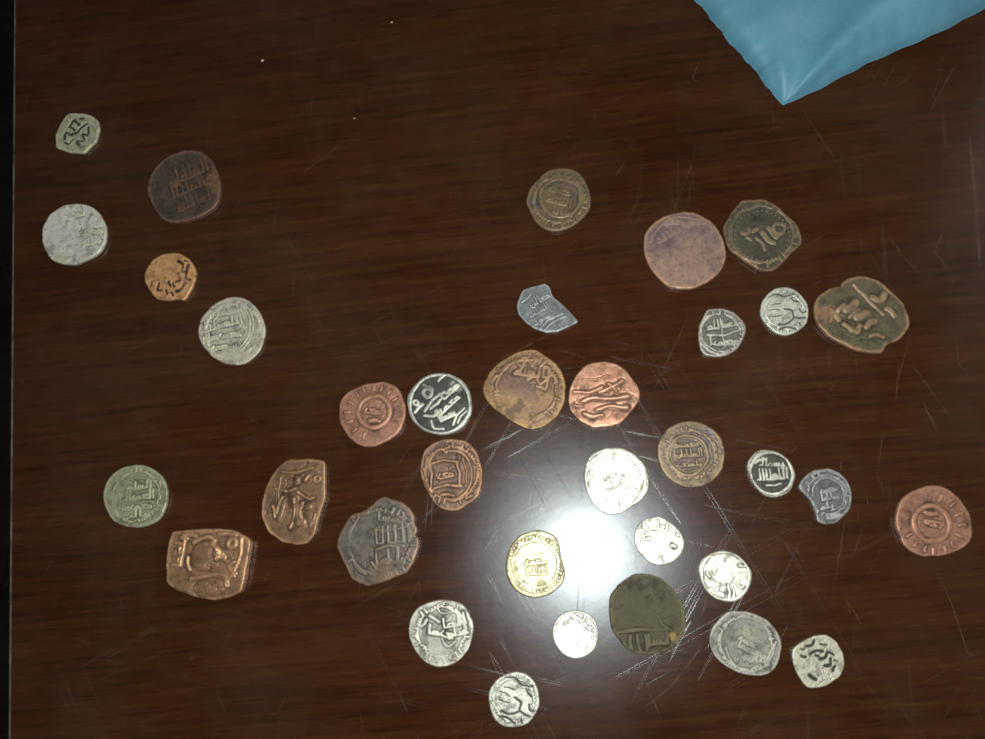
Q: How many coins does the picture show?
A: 35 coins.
